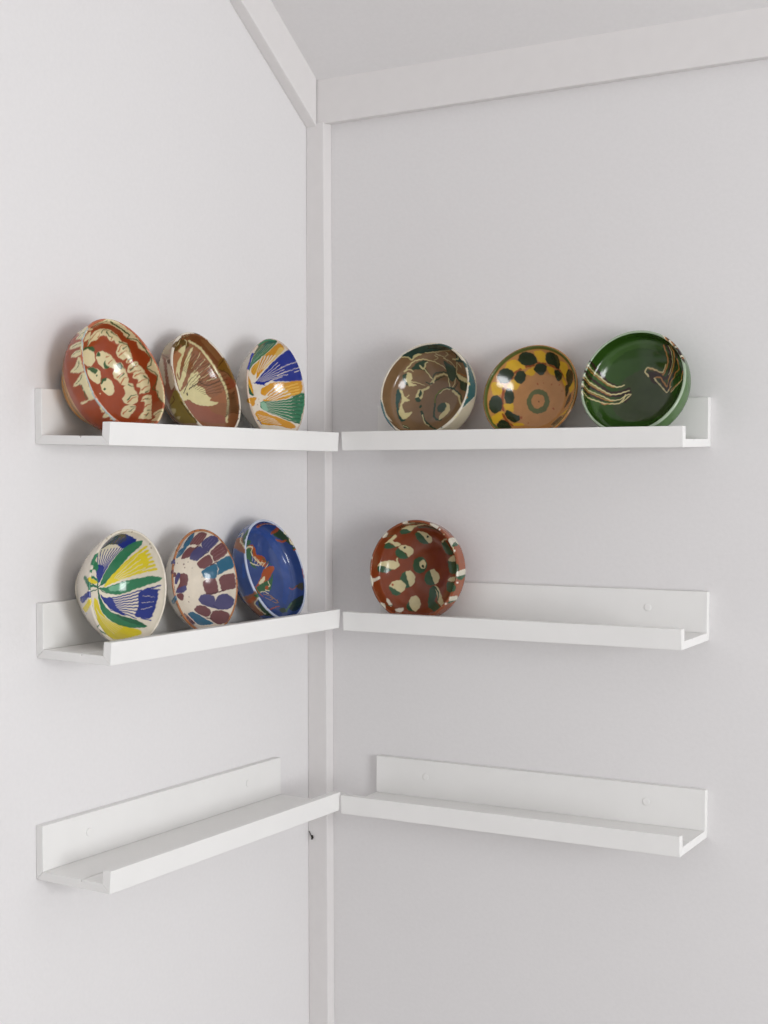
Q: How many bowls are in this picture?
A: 10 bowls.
